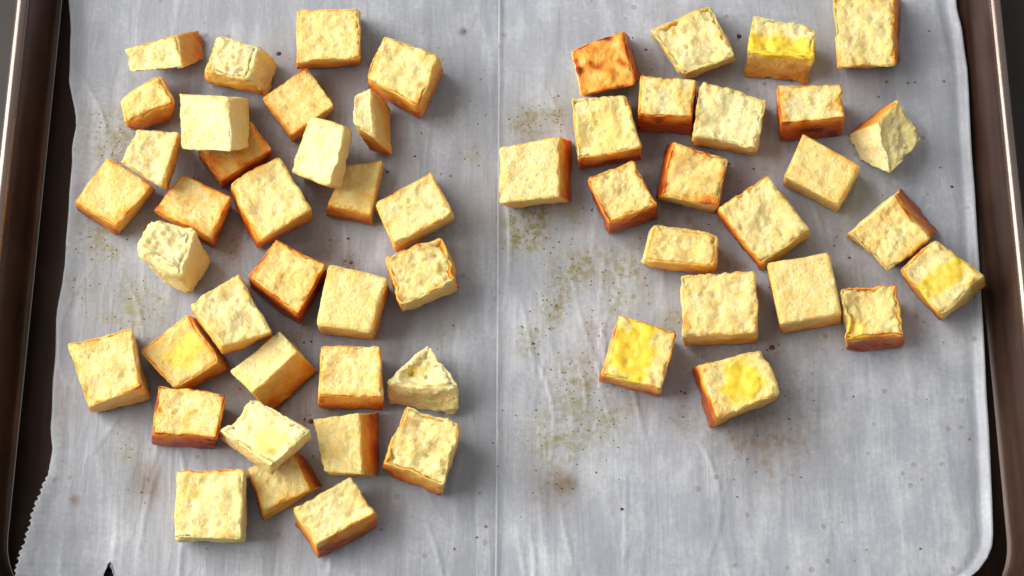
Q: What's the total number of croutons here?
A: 55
